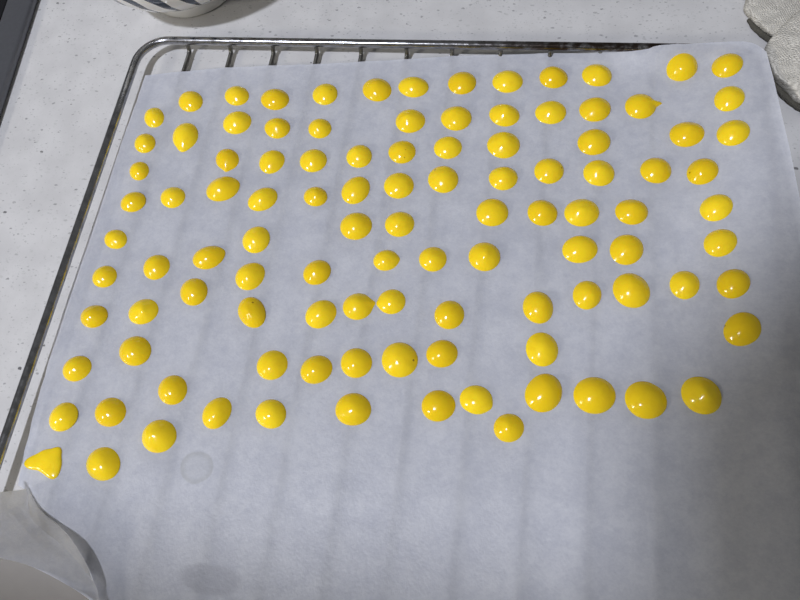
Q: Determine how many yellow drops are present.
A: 107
